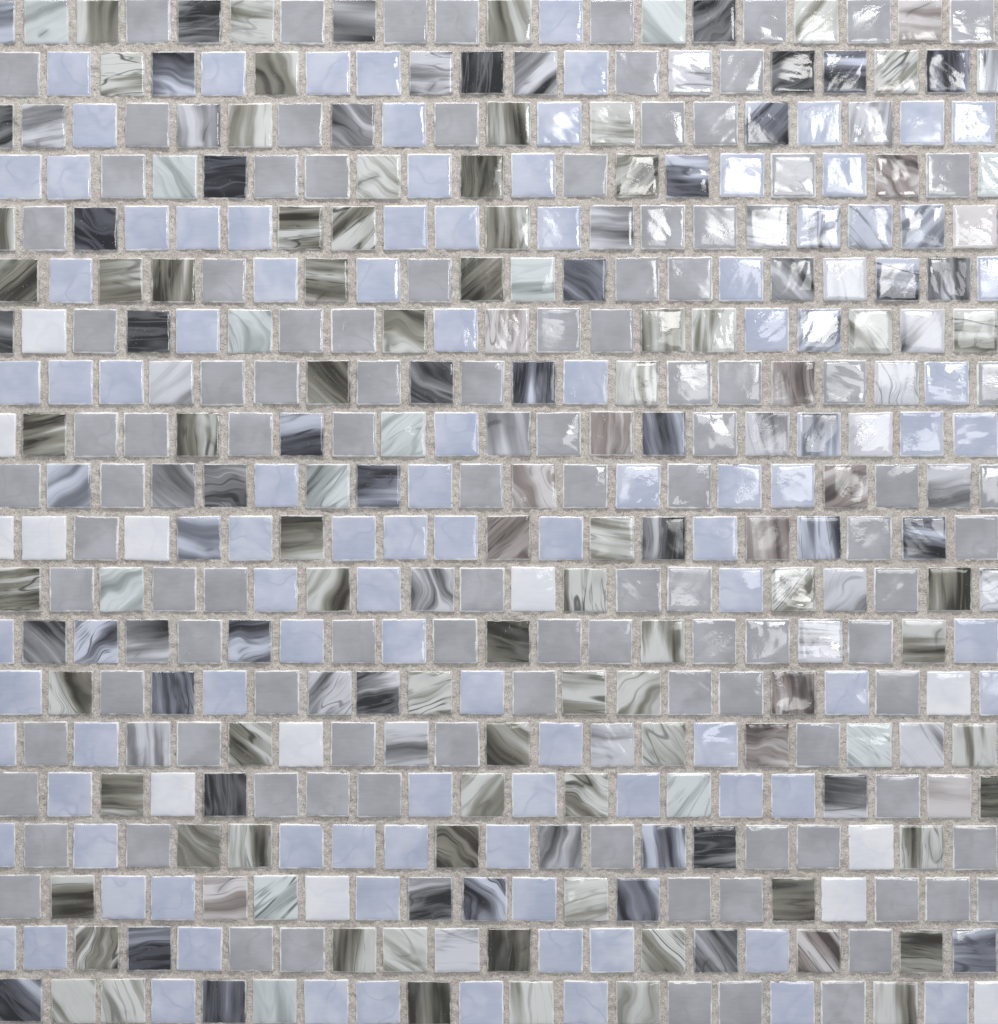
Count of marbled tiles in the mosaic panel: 184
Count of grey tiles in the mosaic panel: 107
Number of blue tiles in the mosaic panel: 96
